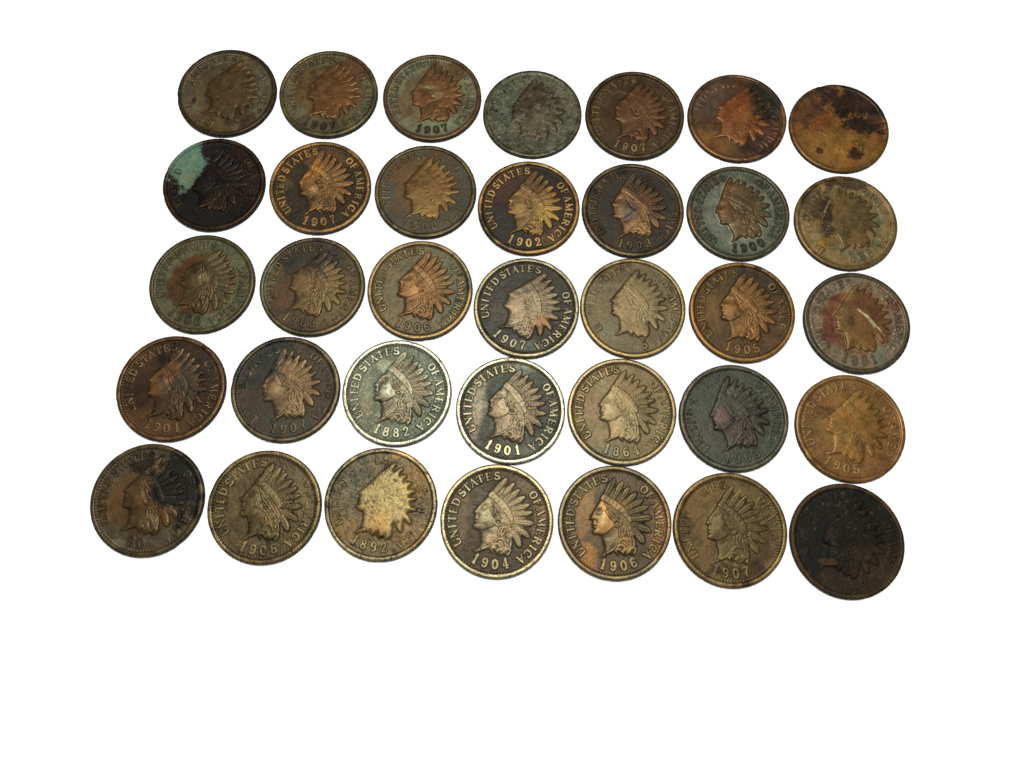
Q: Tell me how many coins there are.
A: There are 35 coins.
